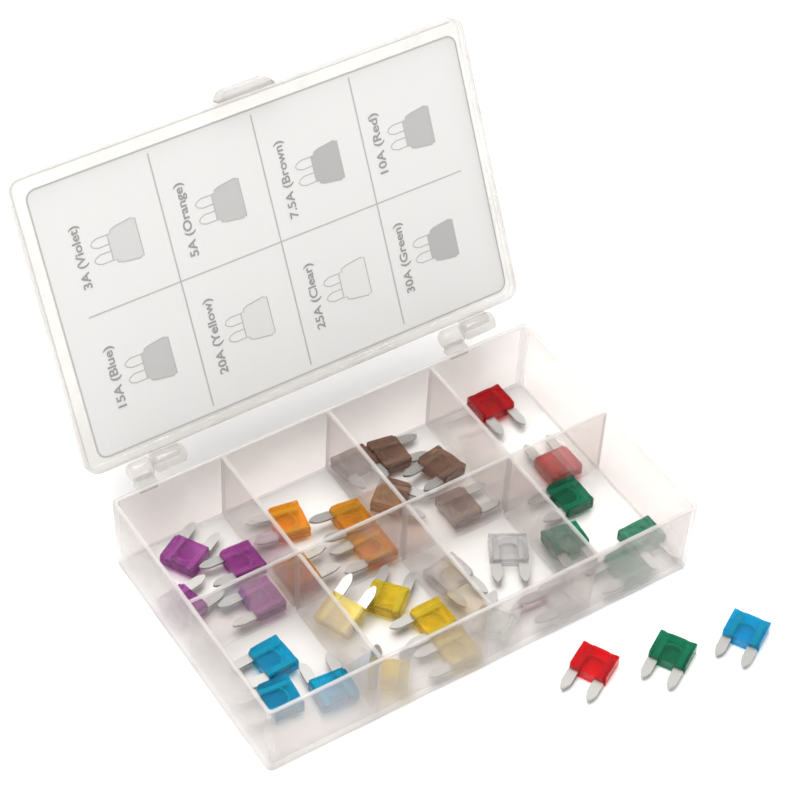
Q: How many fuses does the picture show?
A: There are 34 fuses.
